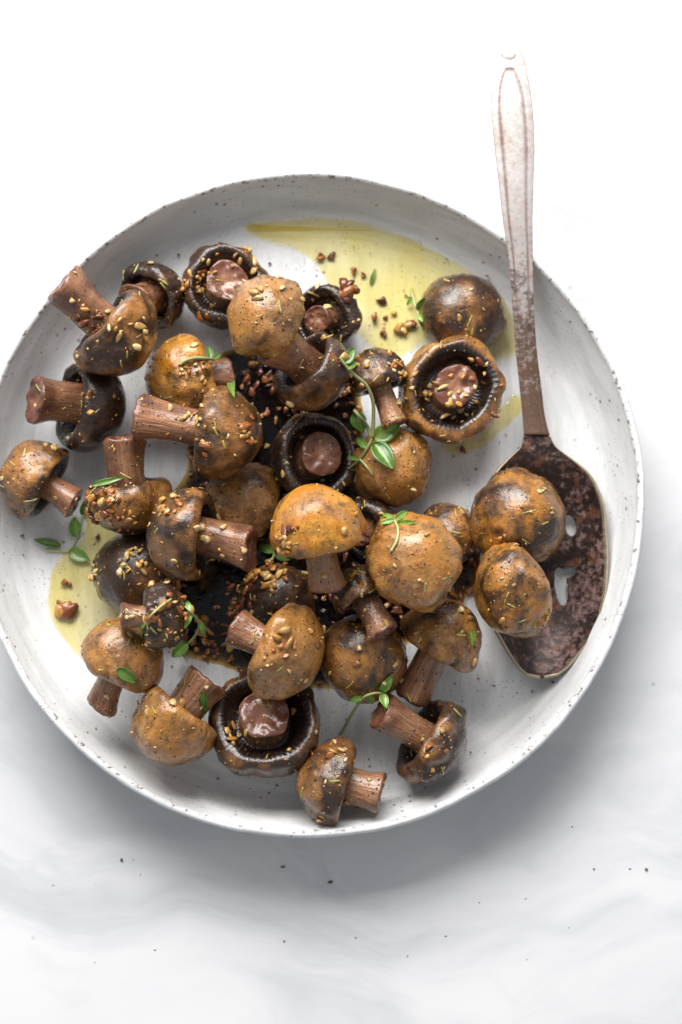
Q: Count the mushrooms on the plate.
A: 36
